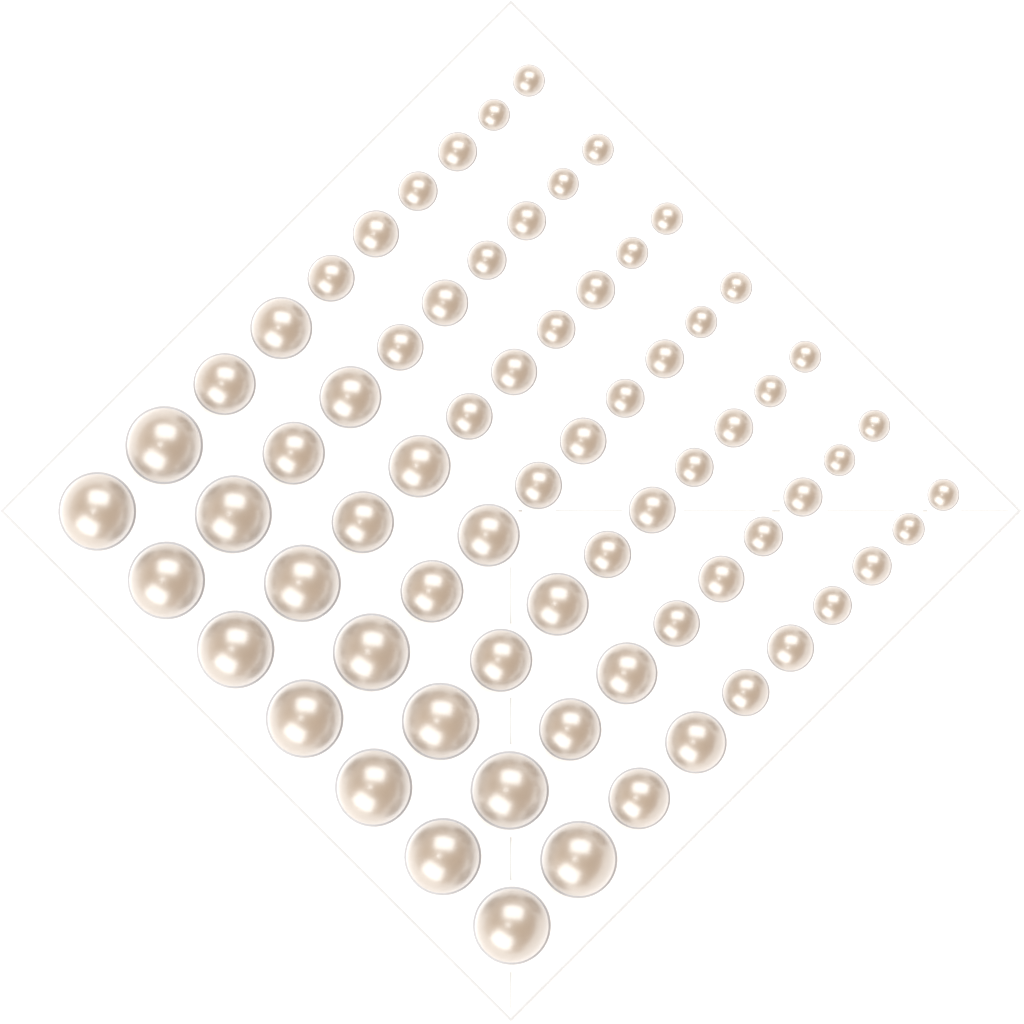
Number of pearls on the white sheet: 70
